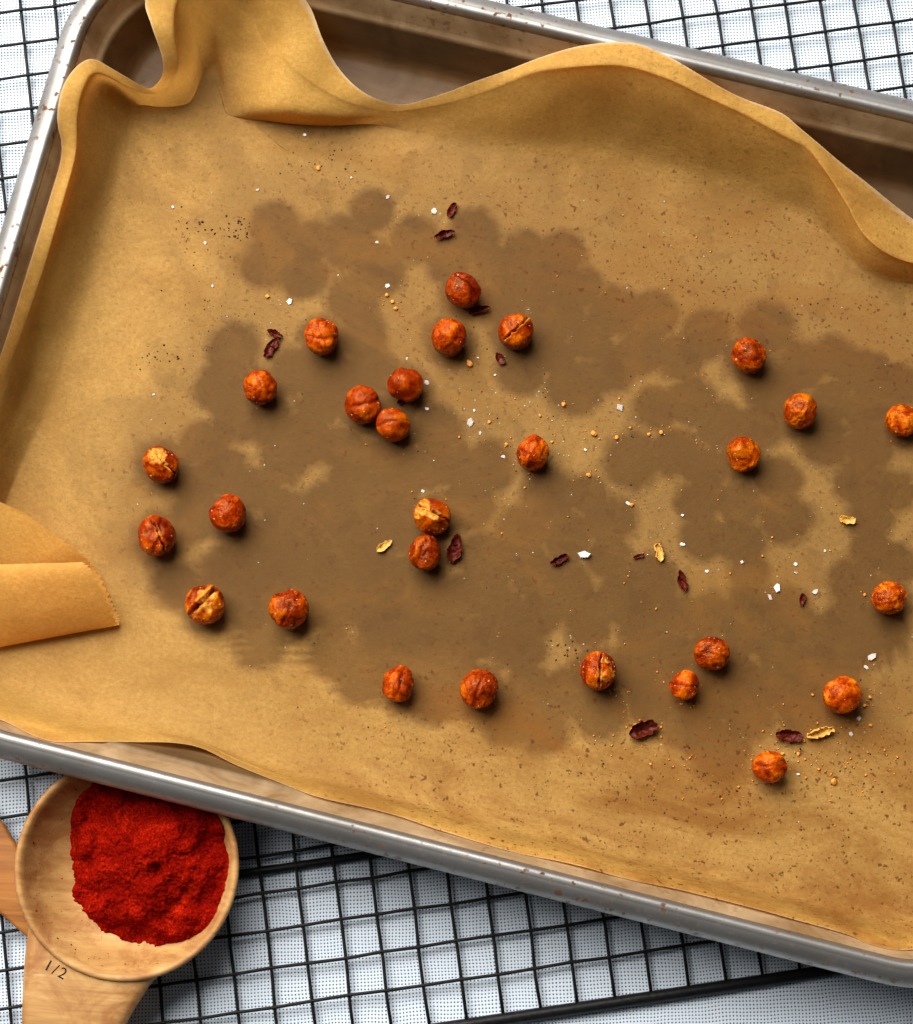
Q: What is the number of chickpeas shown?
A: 28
